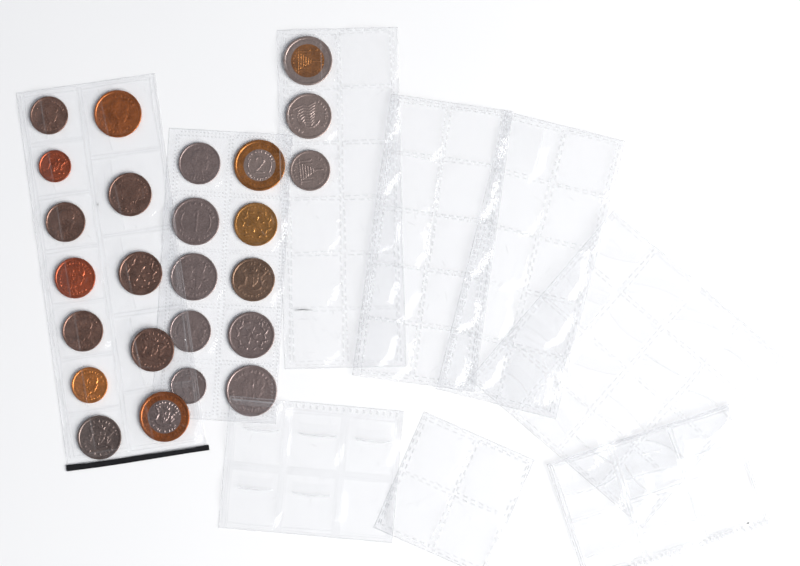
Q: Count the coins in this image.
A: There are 25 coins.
